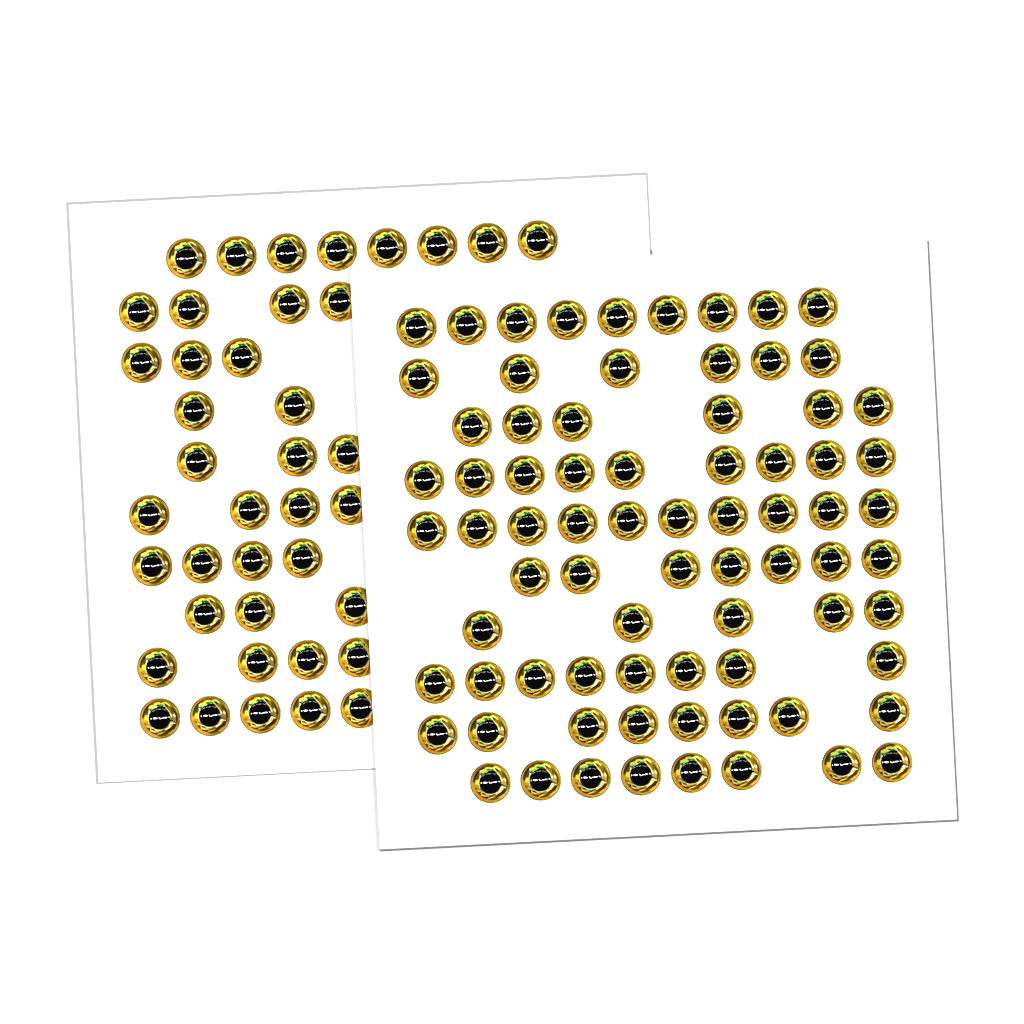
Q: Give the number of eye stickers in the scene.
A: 116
